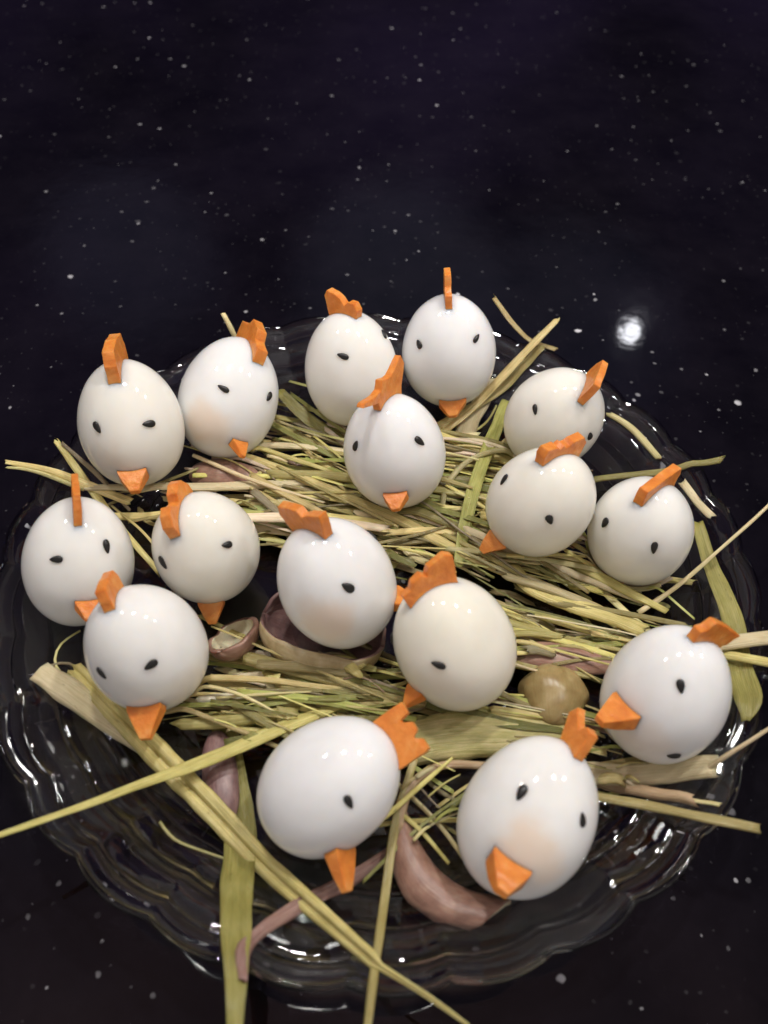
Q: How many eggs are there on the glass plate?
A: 16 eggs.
